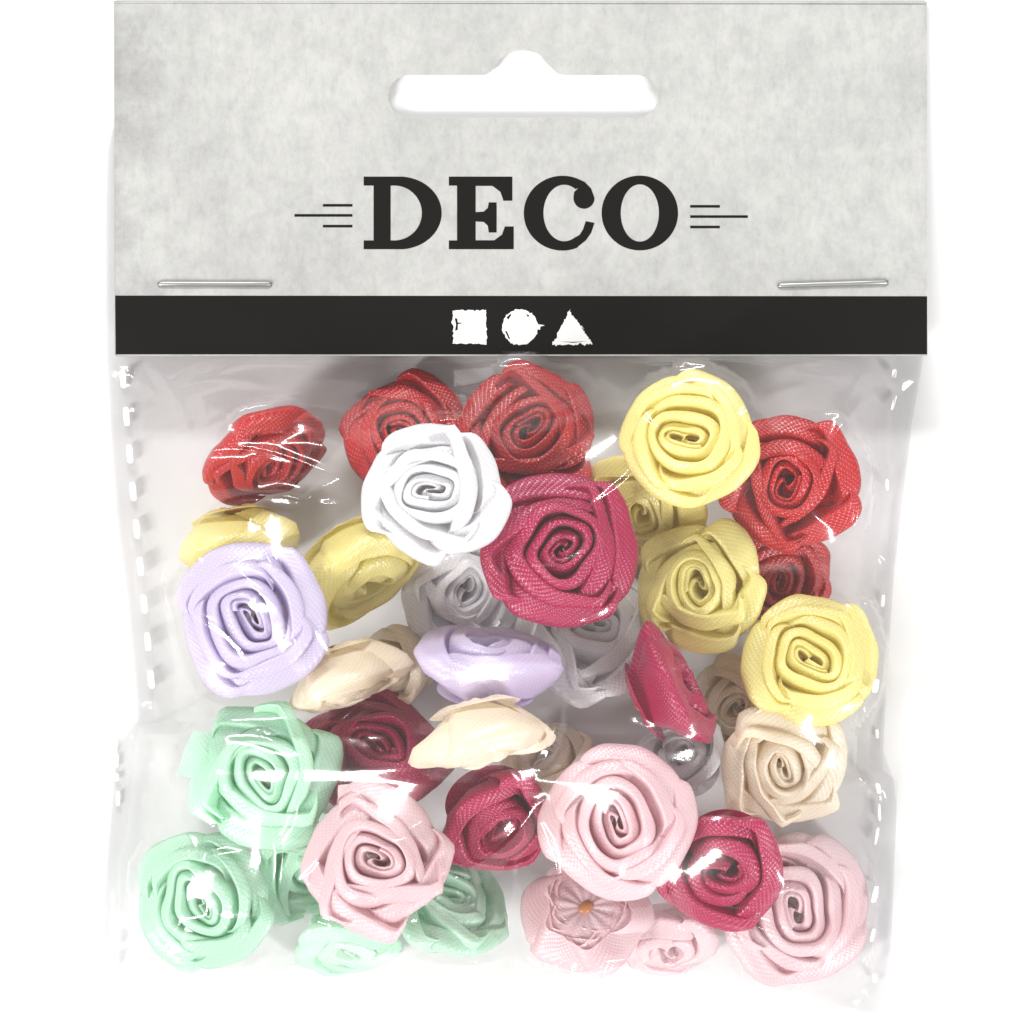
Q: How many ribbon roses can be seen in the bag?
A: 38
